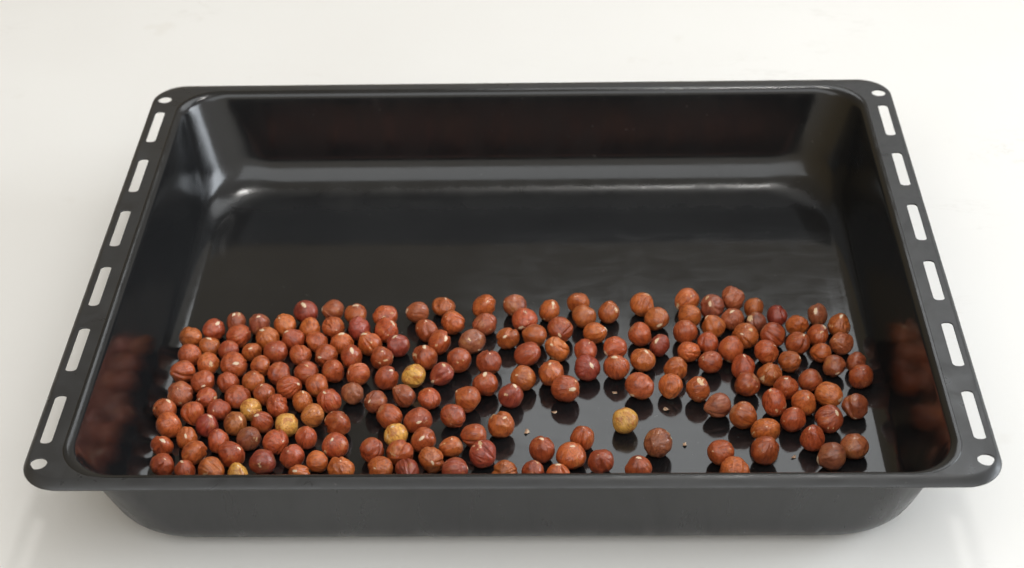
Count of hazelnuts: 200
